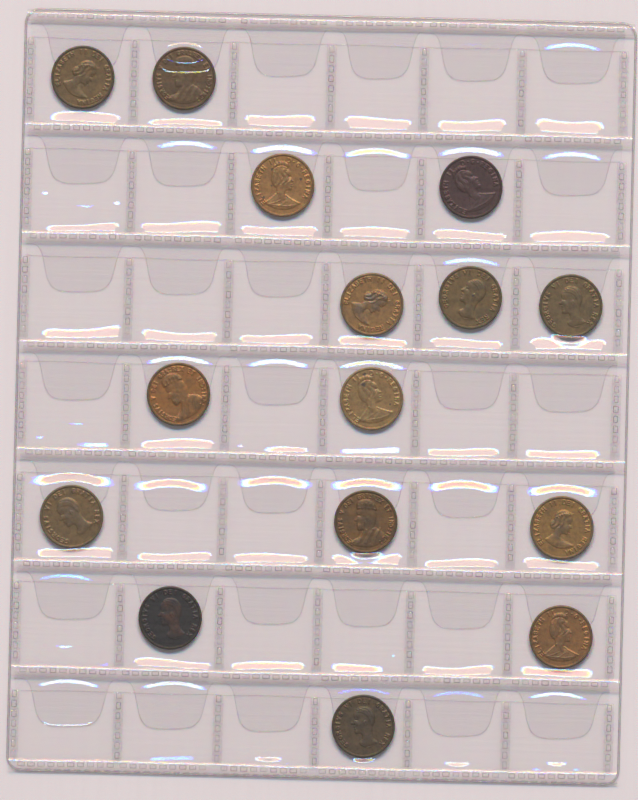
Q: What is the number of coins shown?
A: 15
